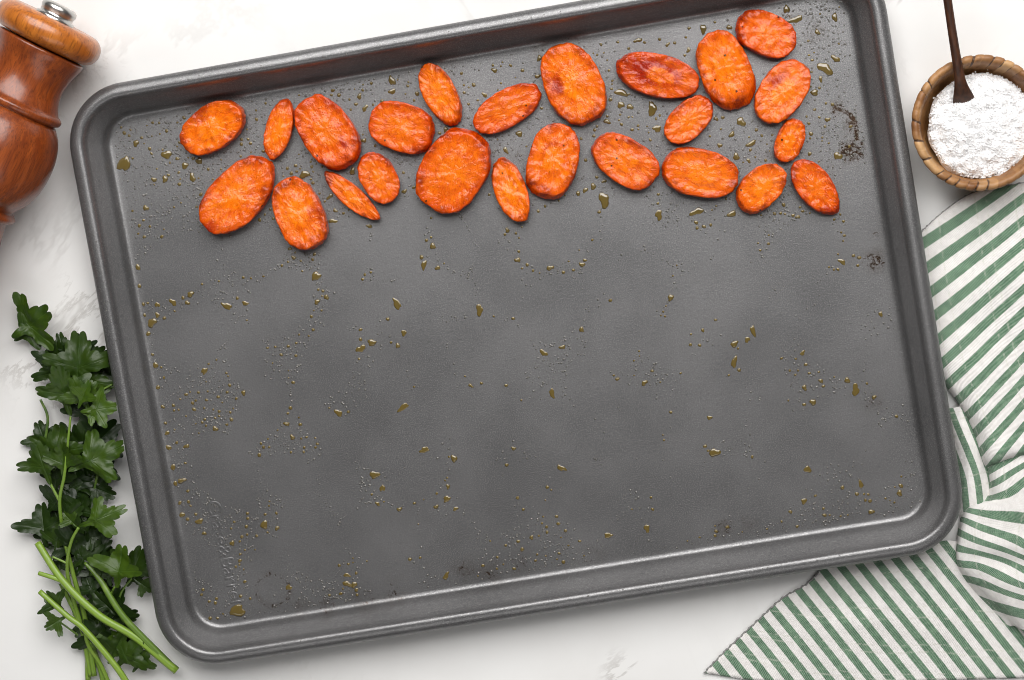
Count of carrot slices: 24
